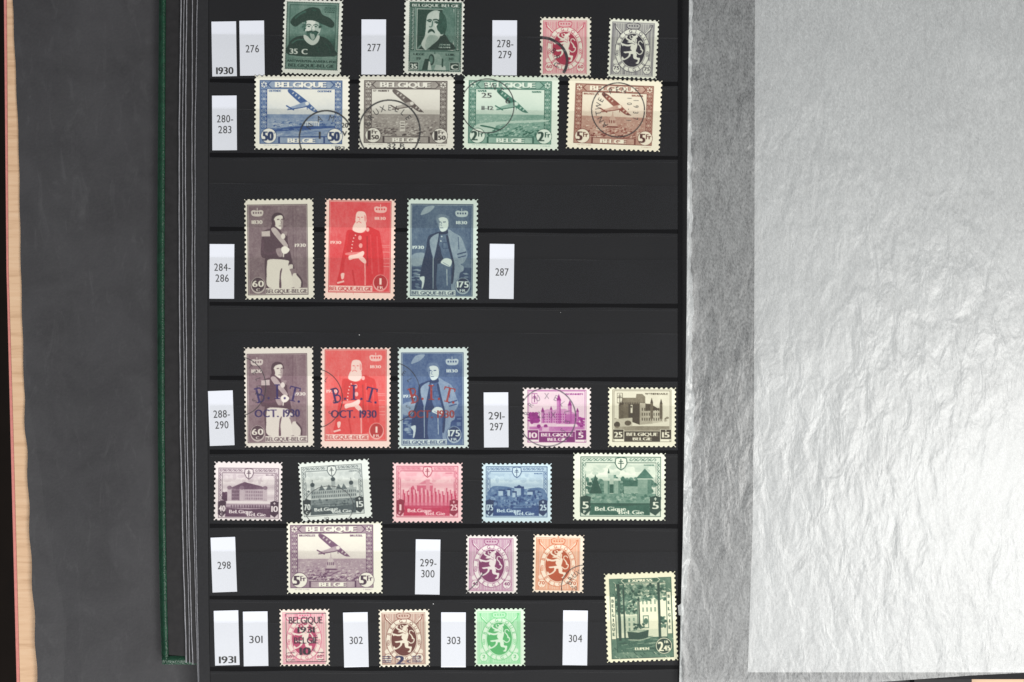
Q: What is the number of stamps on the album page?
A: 28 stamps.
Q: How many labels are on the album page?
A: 16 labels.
